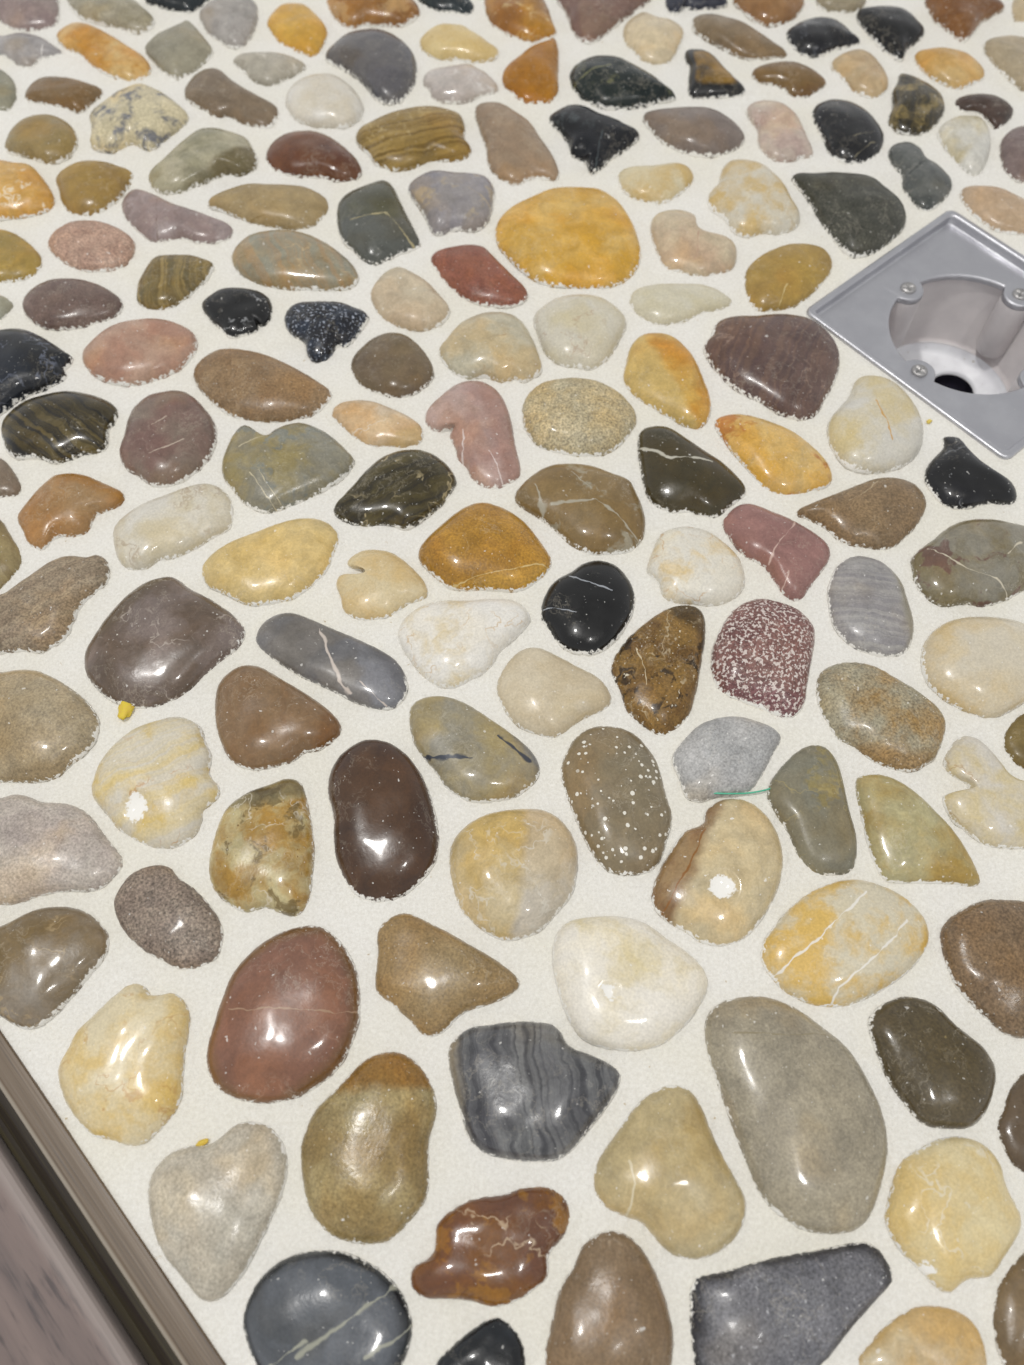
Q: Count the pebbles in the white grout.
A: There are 155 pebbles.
